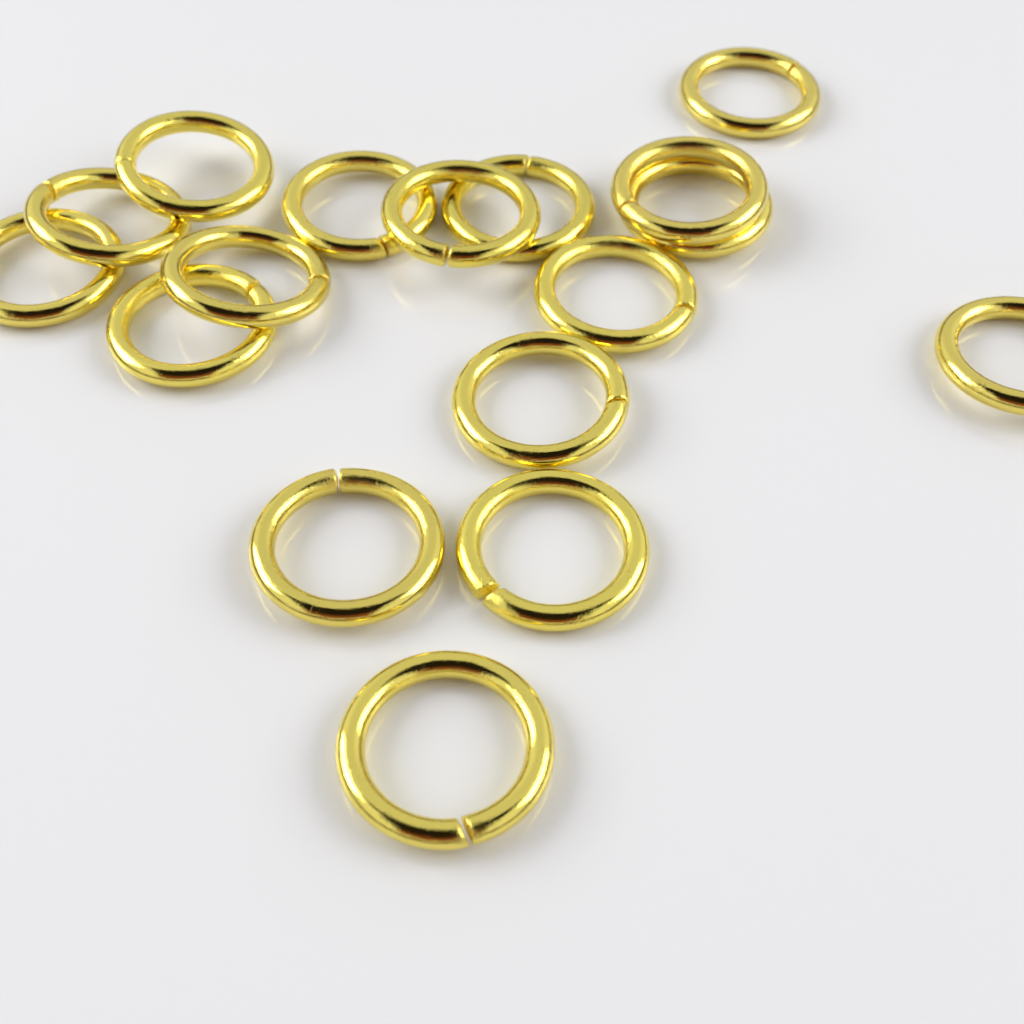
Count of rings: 17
